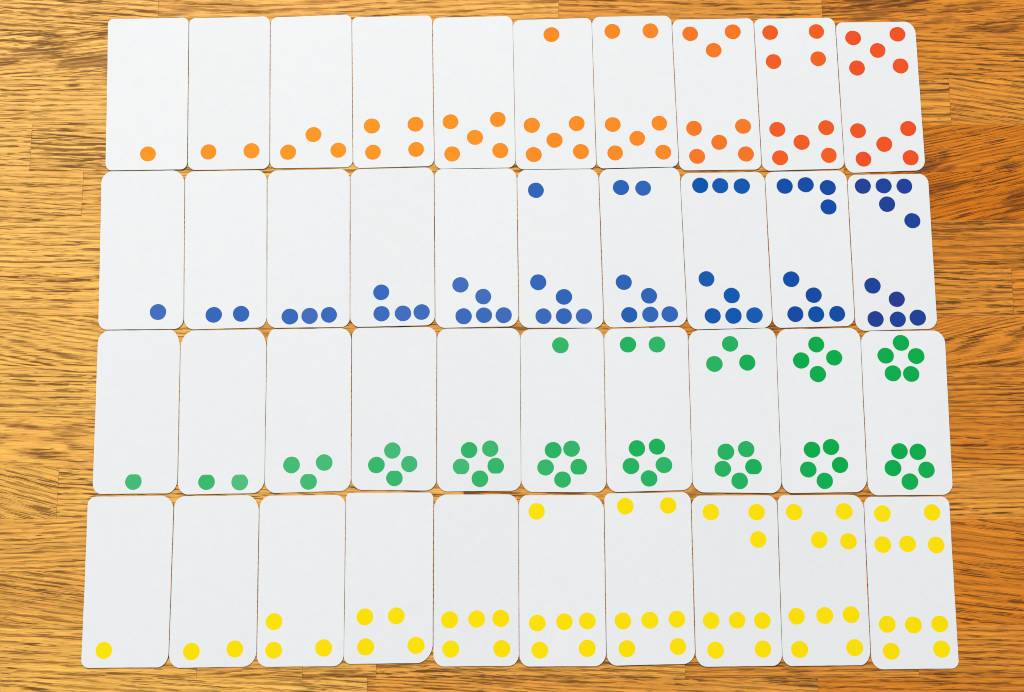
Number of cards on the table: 40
